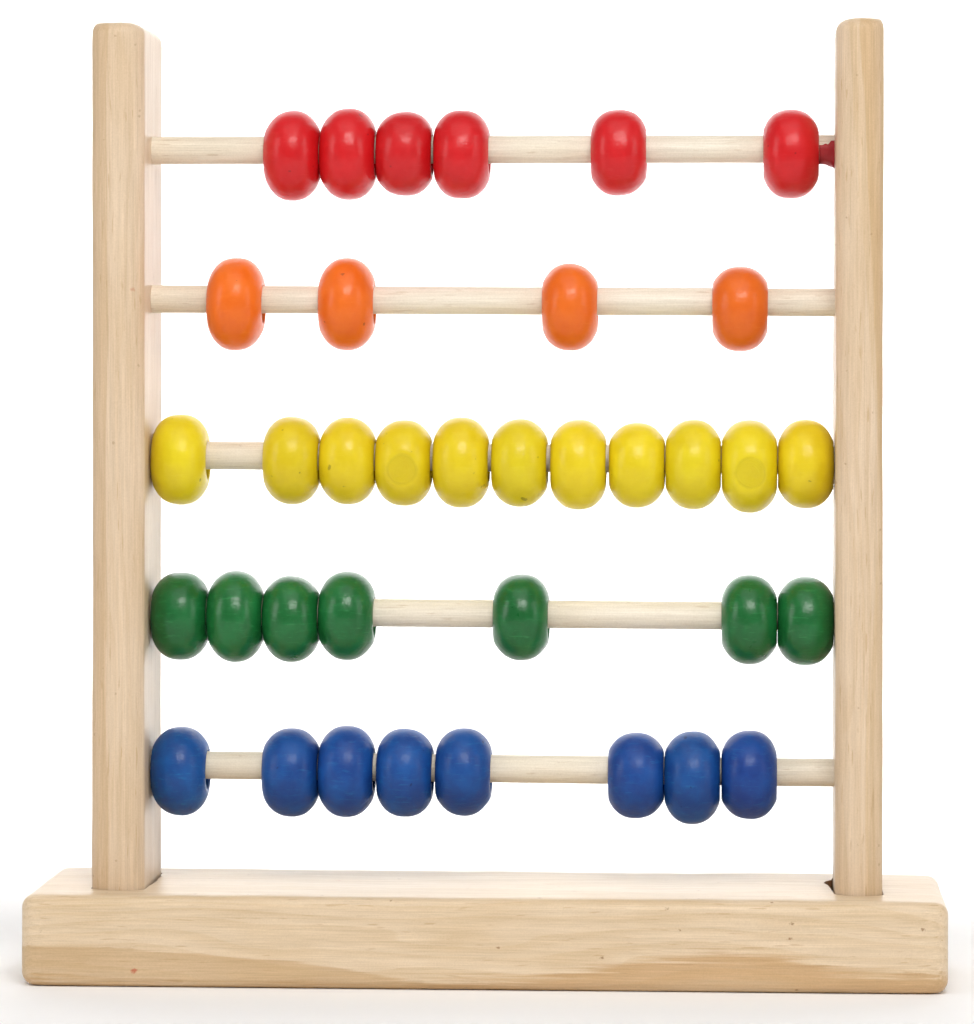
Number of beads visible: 36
